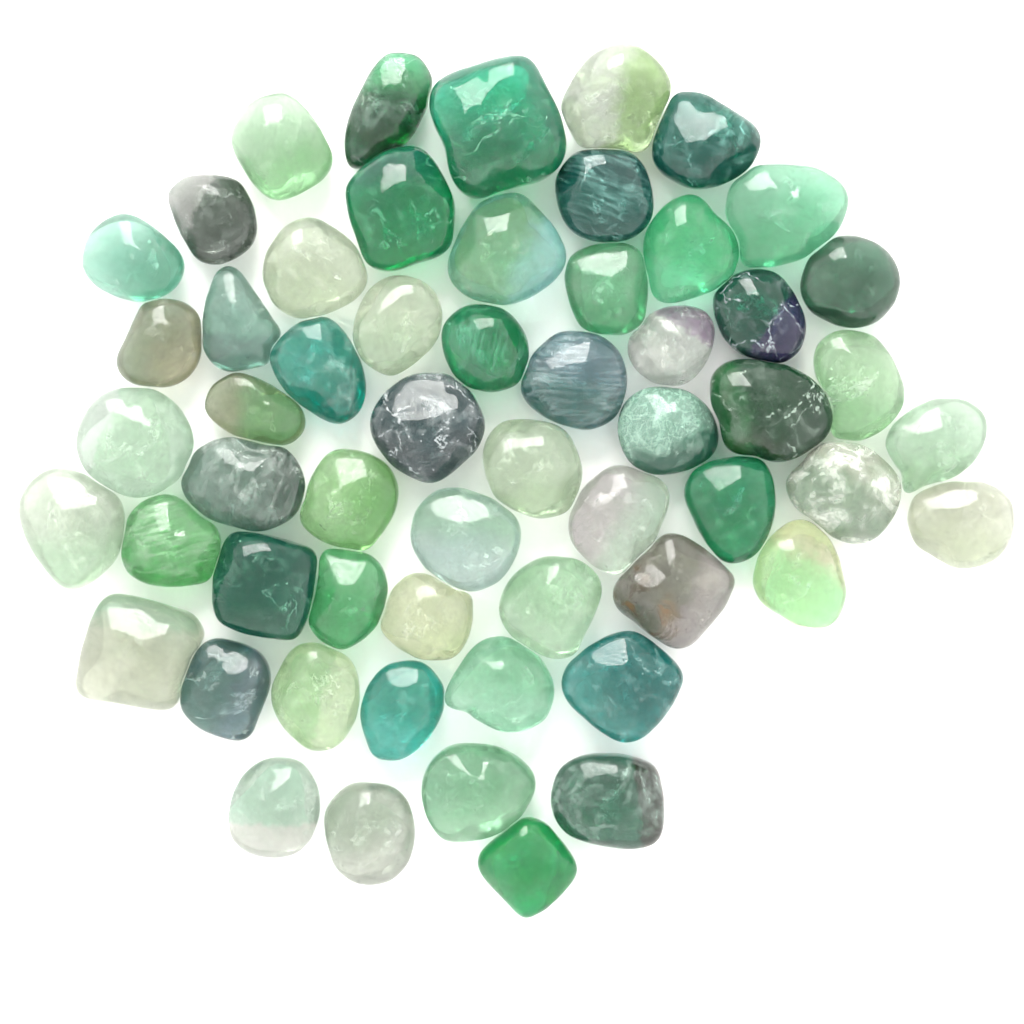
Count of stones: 57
